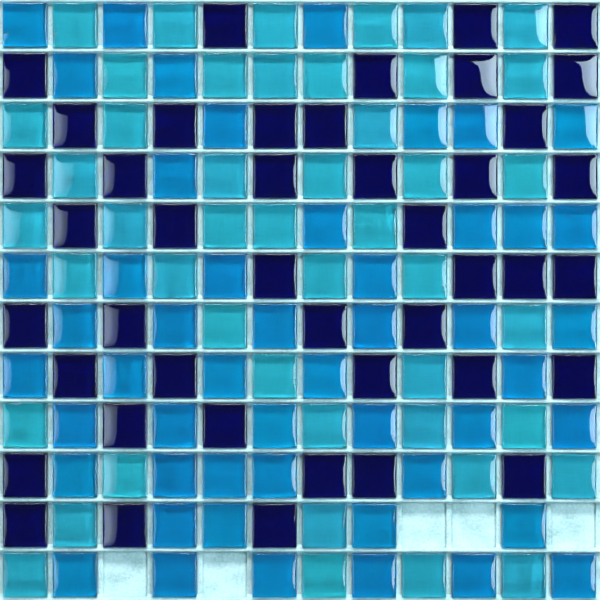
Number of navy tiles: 43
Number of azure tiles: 50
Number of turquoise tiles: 46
